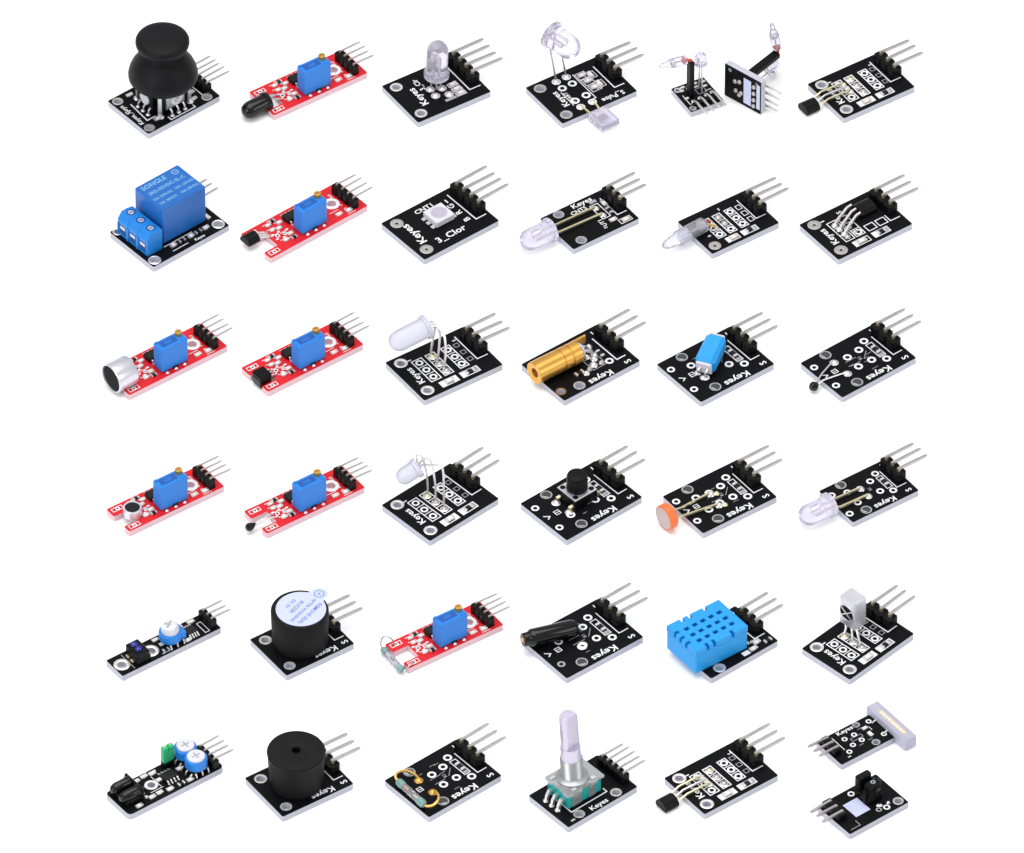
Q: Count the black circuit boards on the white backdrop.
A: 31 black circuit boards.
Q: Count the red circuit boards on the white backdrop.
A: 7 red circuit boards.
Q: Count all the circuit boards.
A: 38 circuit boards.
